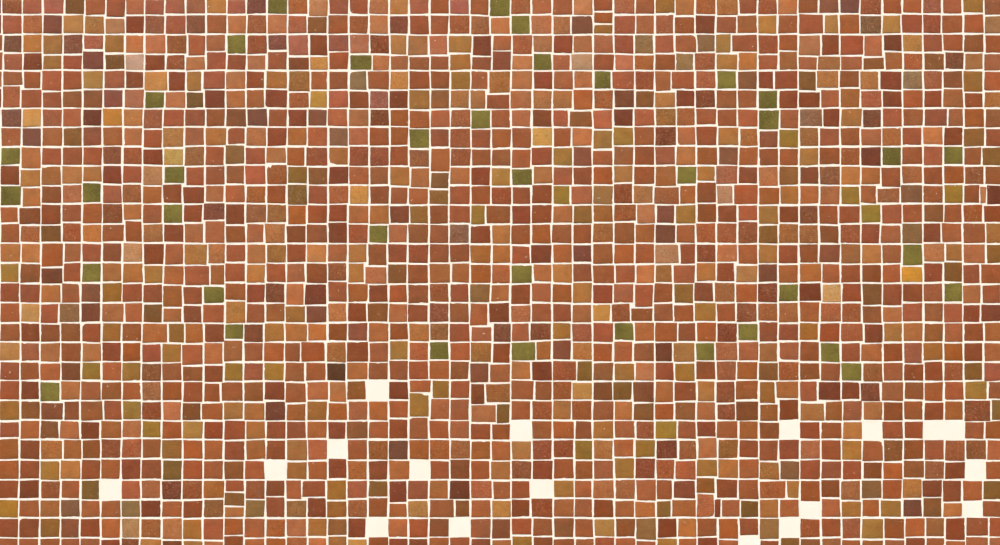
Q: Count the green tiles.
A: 38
